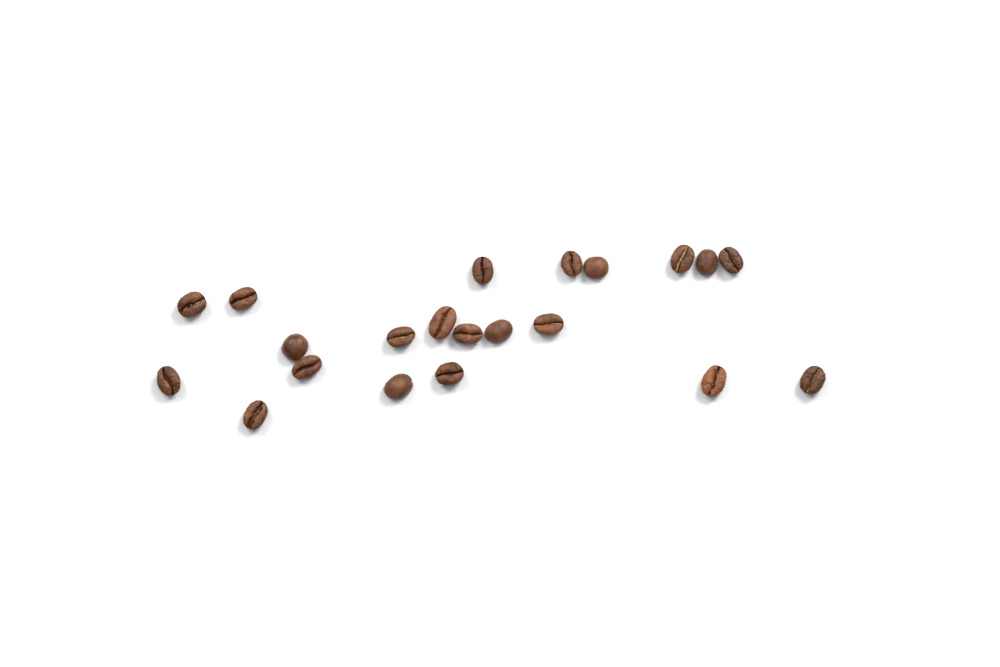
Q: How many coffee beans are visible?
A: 21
